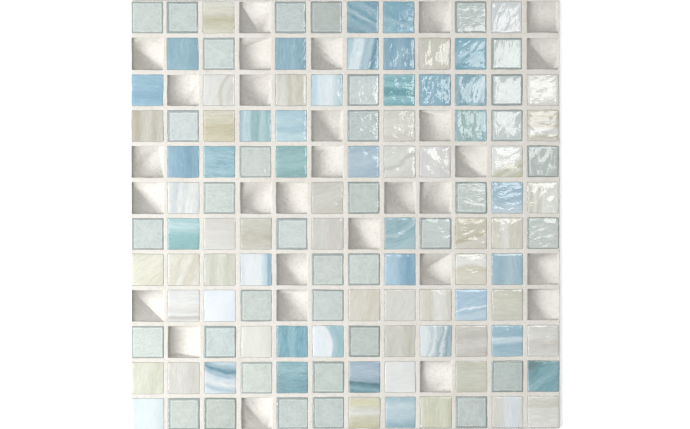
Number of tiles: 115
